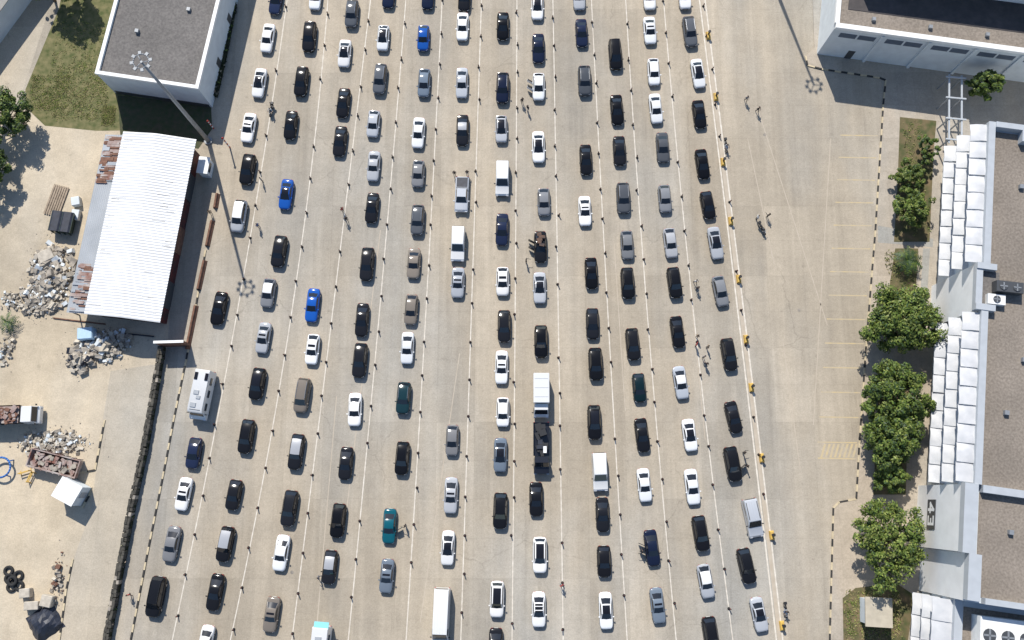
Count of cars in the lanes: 145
